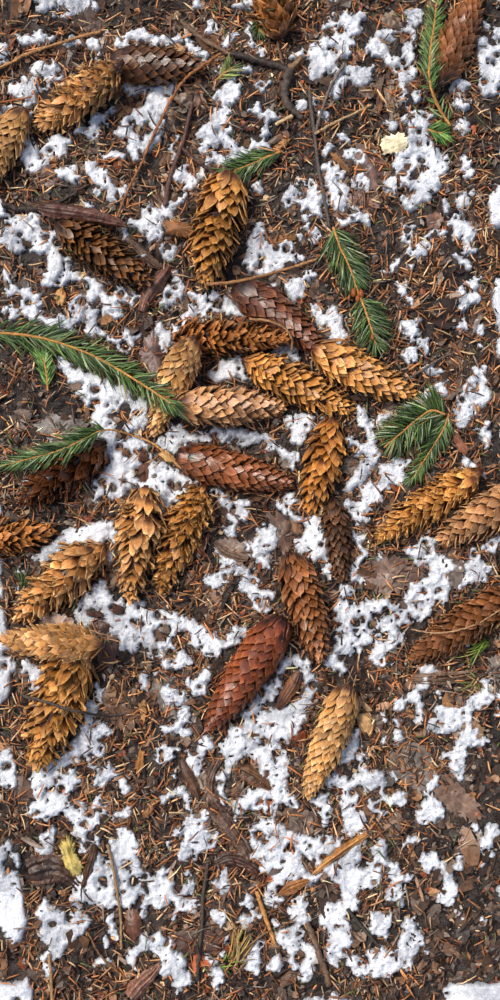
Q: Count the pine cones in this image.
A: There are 29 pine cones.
